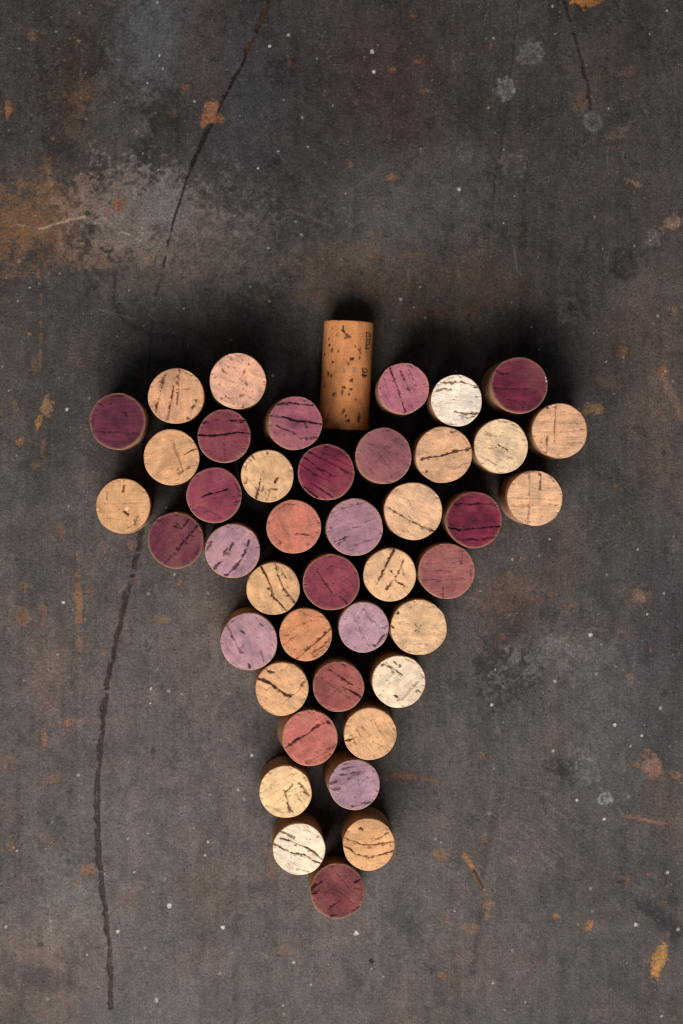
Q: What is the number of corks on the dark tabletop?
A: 43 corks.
